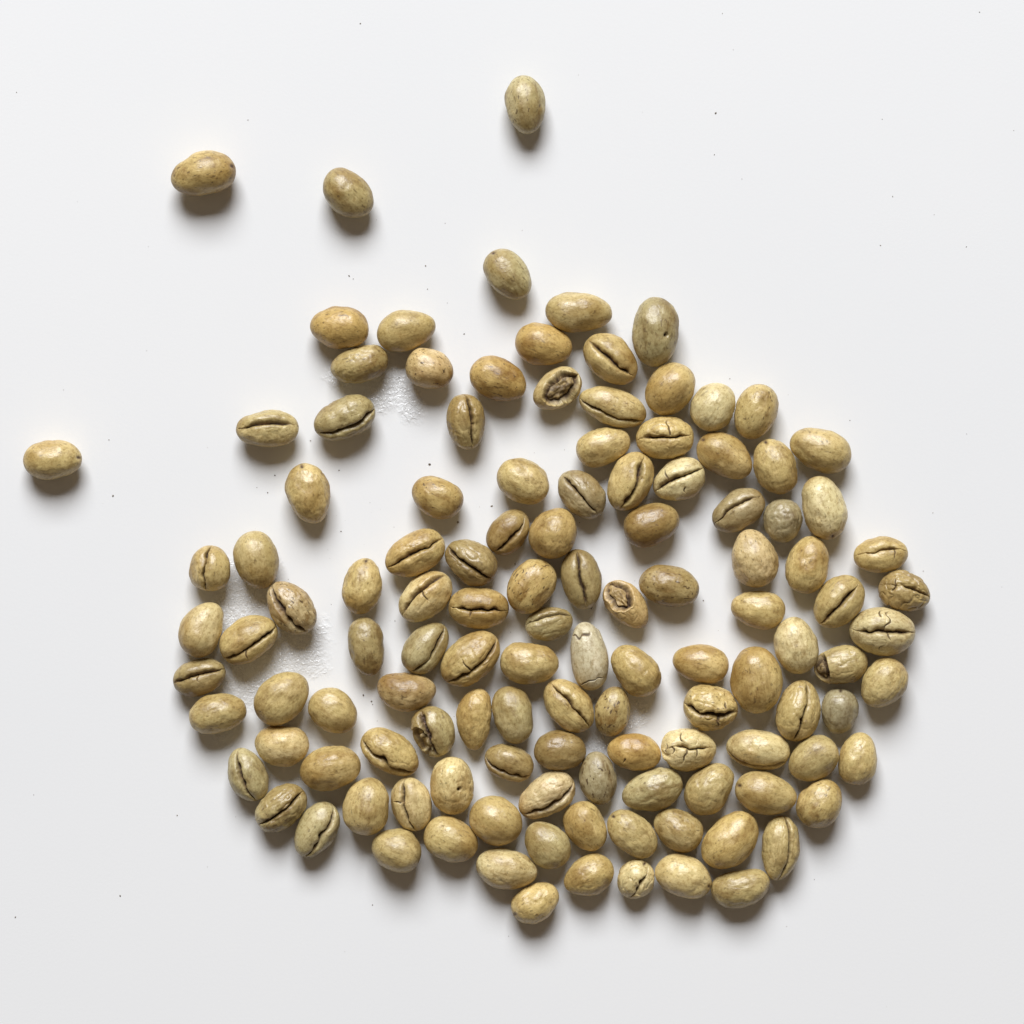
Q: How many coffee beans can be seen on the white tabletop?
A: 122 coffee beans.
